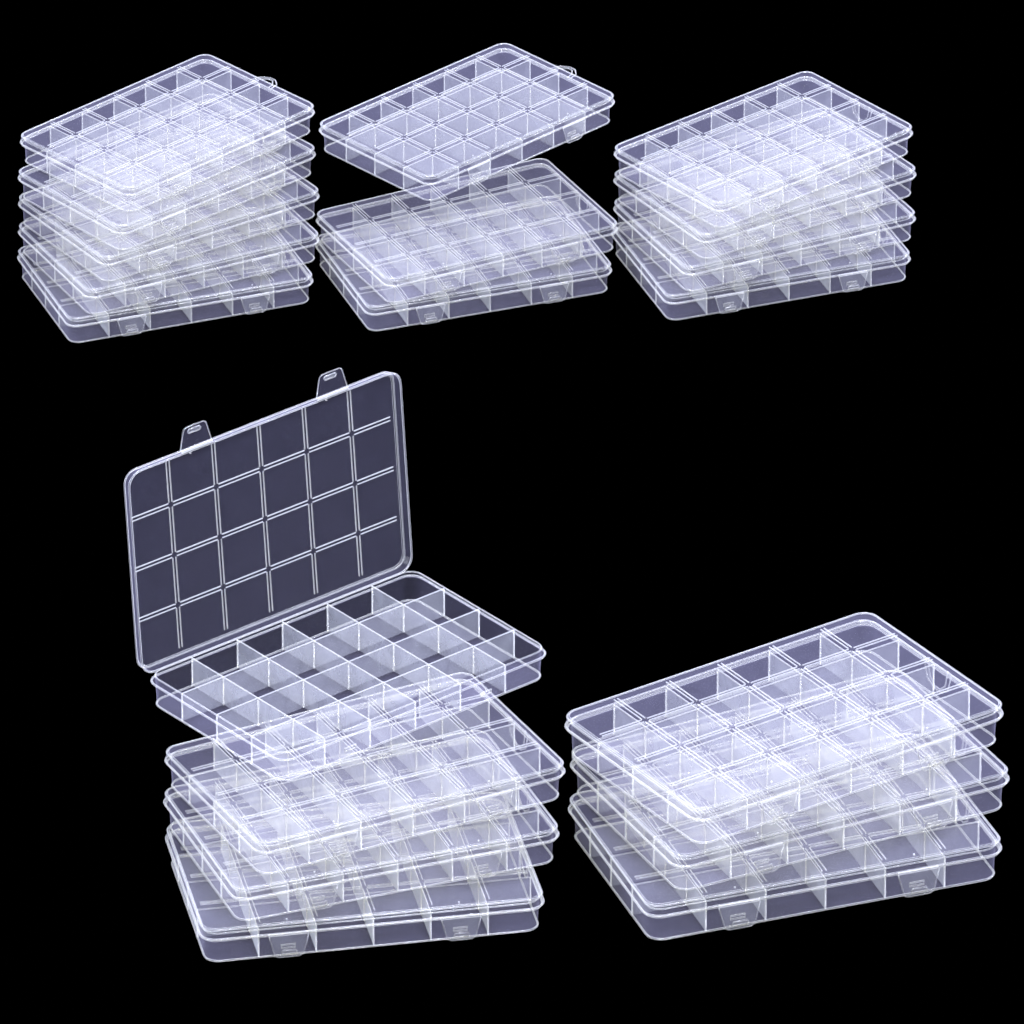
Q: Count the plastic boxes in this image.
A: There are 19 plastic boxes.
